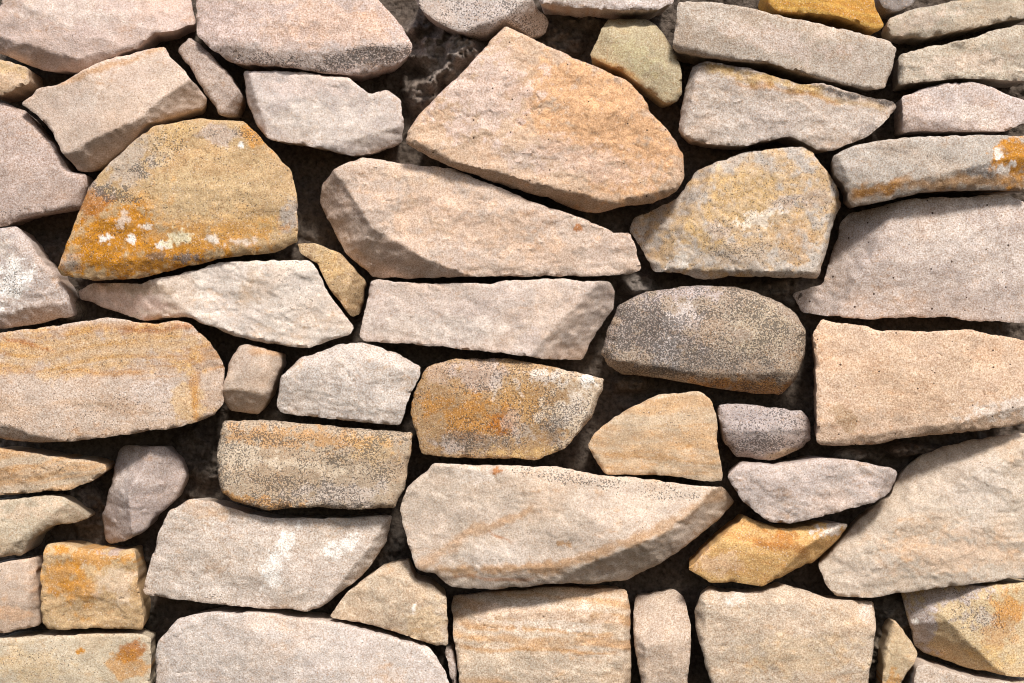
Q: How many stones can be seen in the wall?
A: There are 56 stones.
